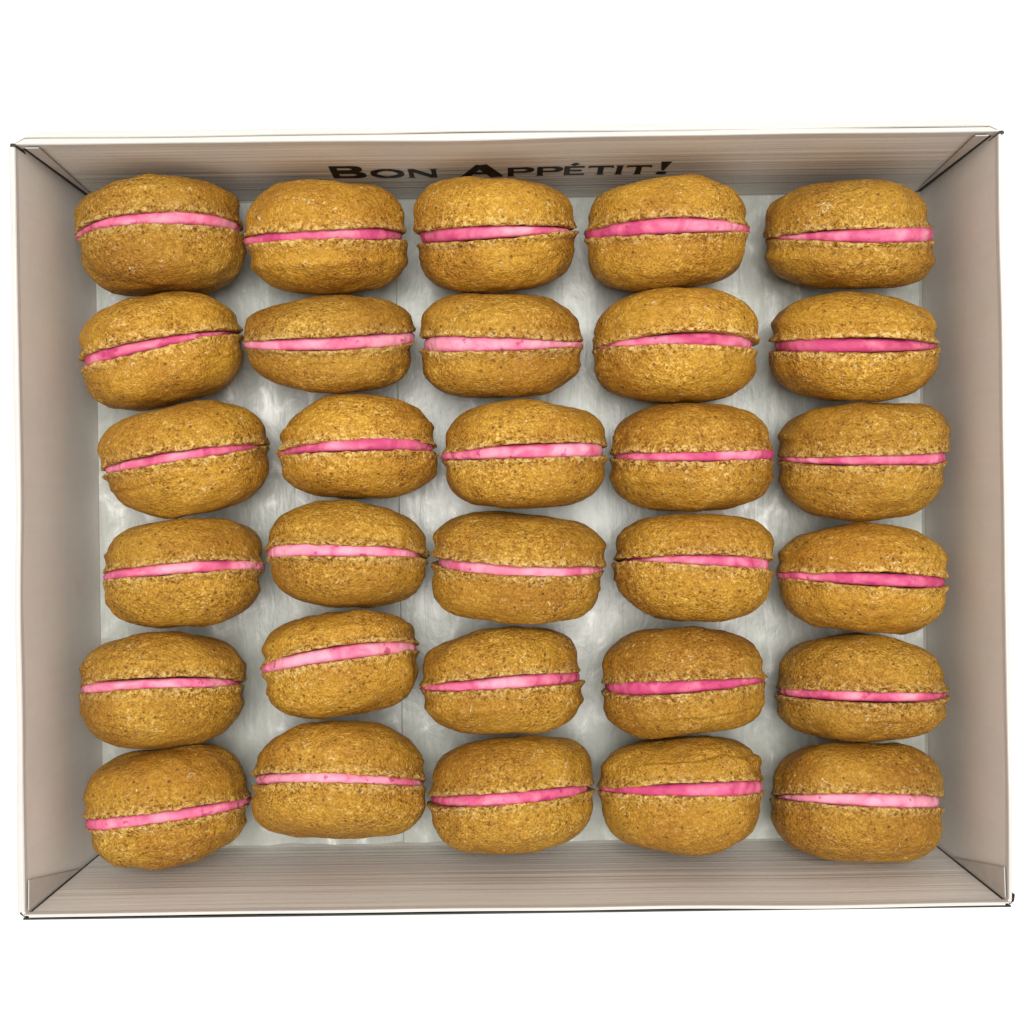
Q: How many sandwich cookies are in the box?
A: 30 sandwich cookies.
